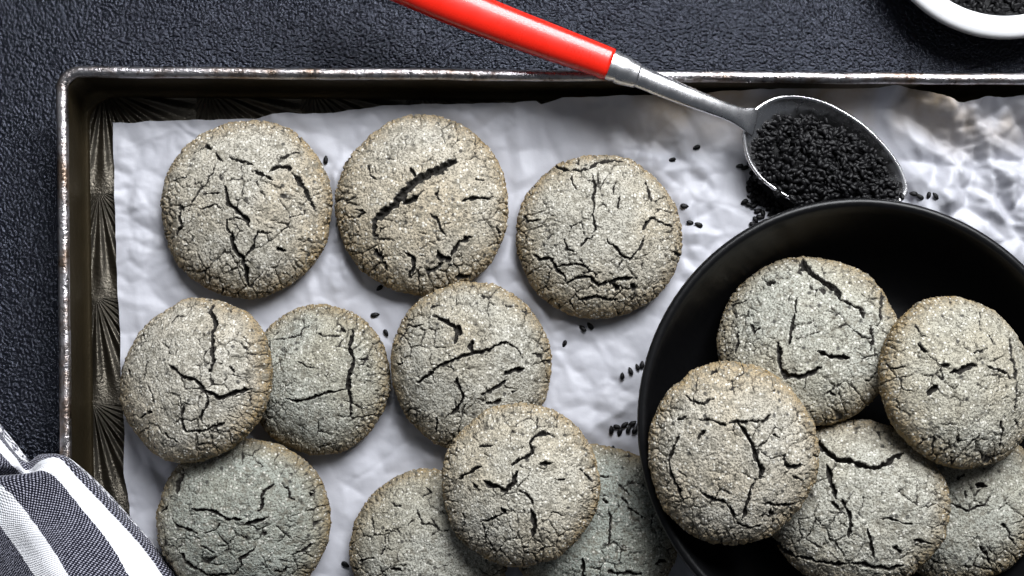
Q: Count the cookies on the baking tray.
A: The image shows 15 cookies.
